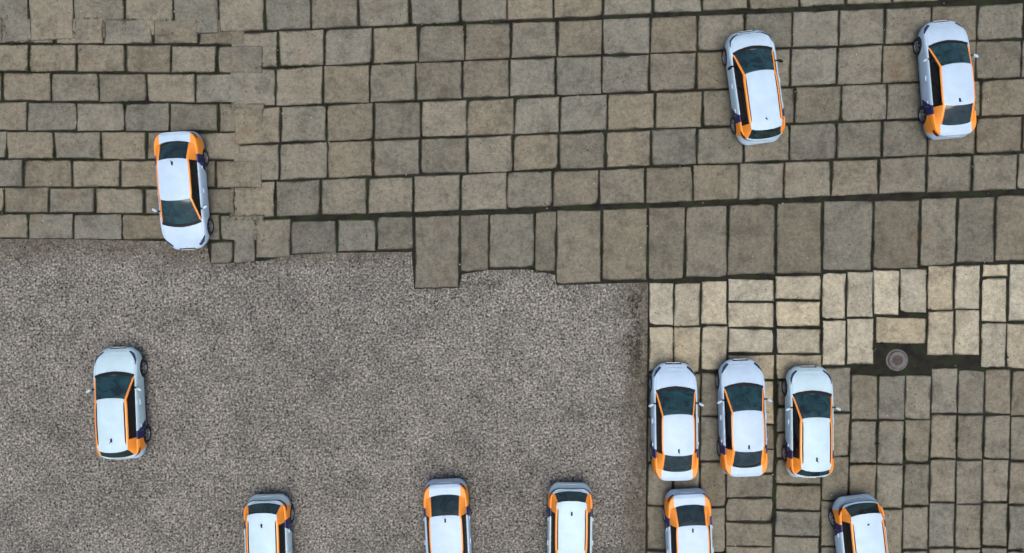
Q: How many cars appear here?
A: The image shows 12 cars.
